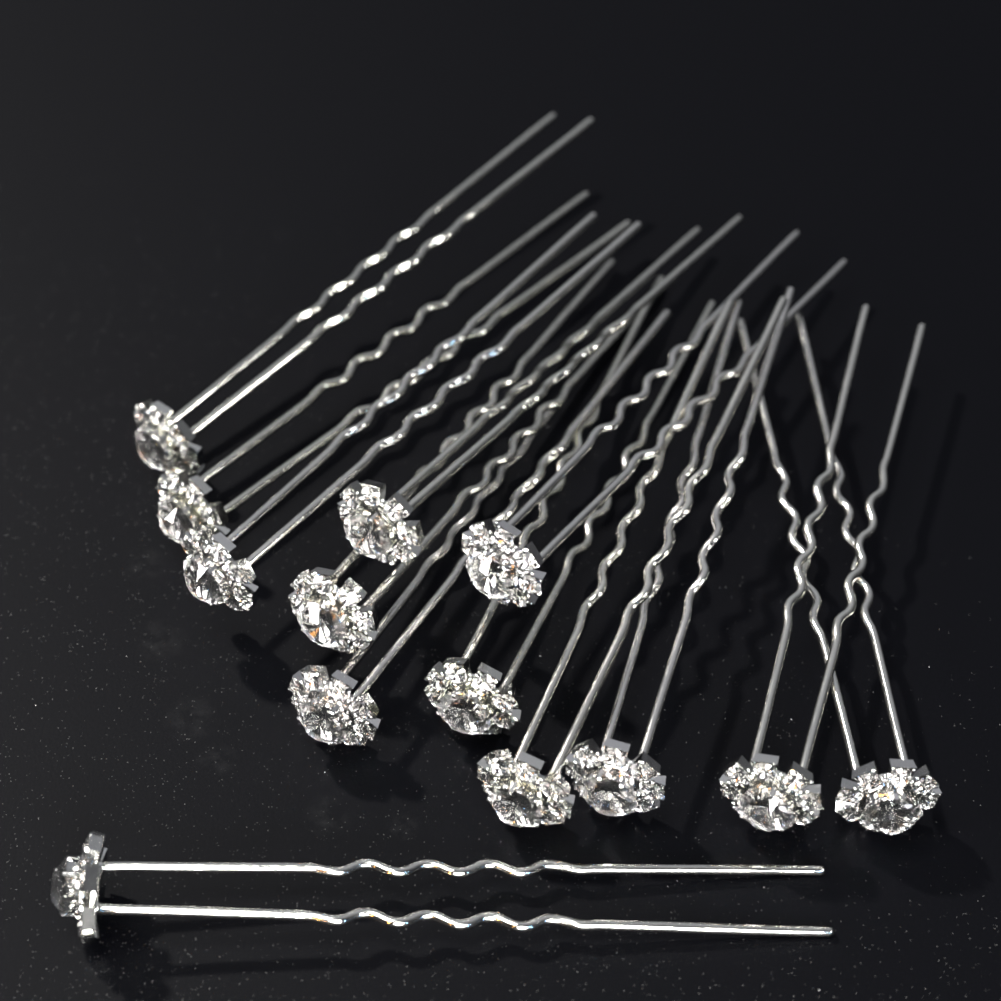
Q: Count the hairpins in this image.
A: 13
